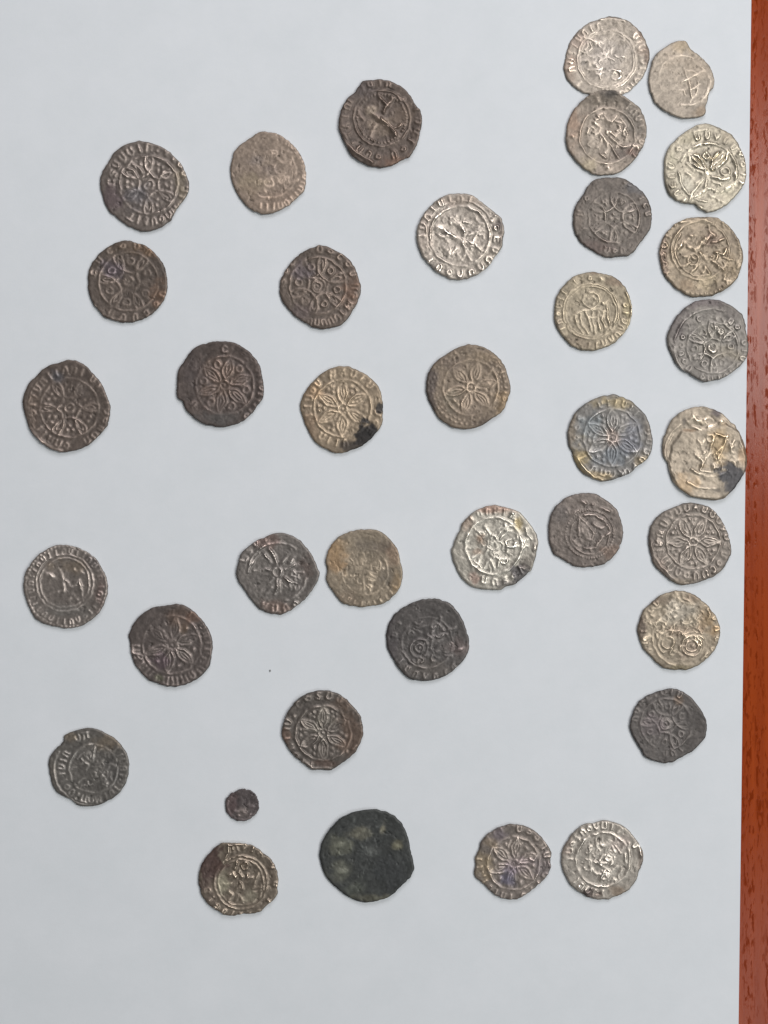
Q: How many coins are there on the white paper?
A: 37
